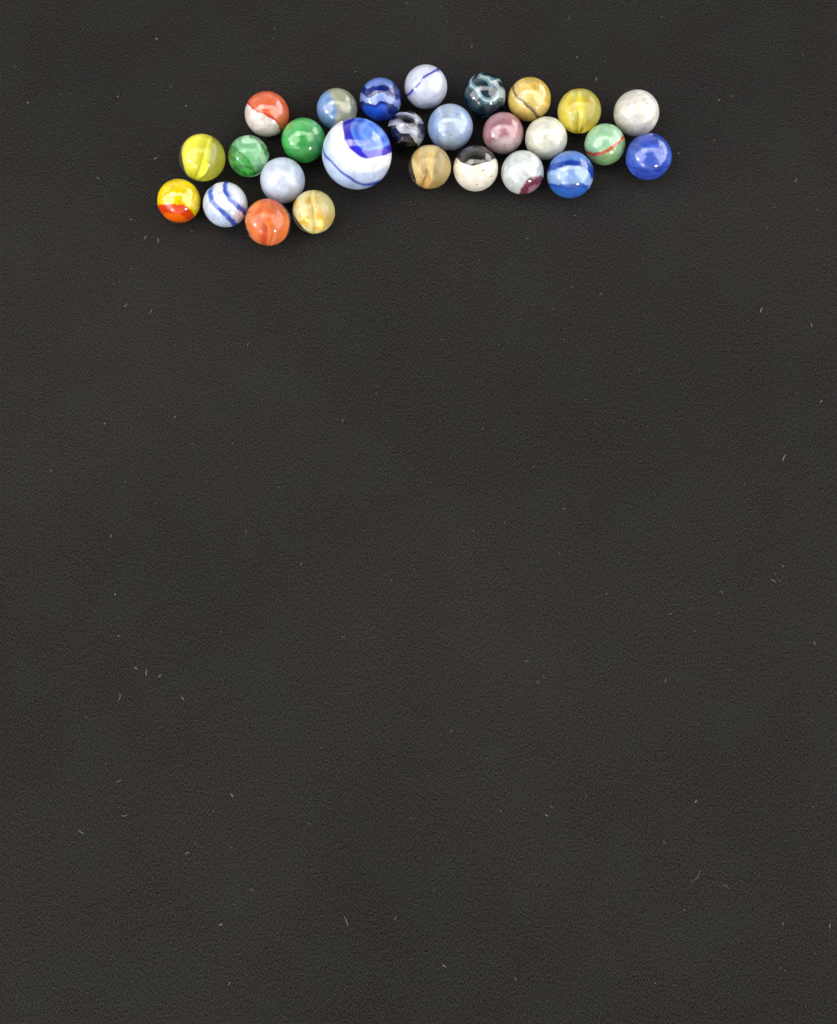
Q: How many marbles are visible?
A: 27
